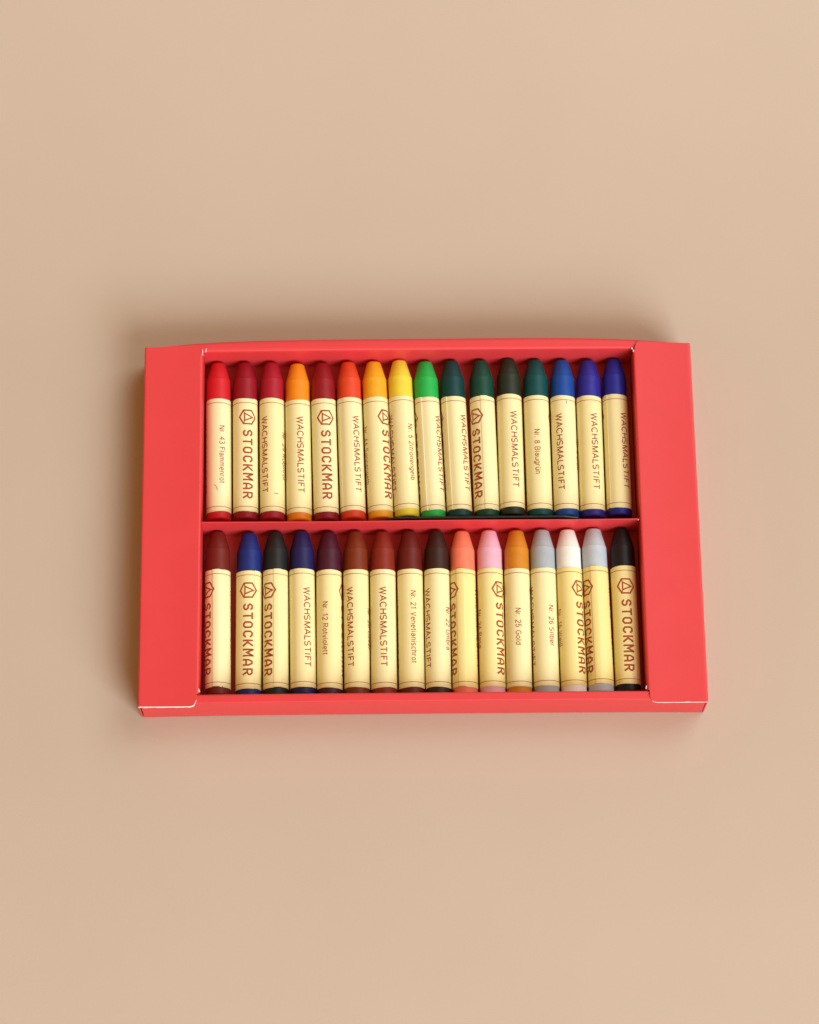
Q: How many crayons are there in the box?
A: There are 32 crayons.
